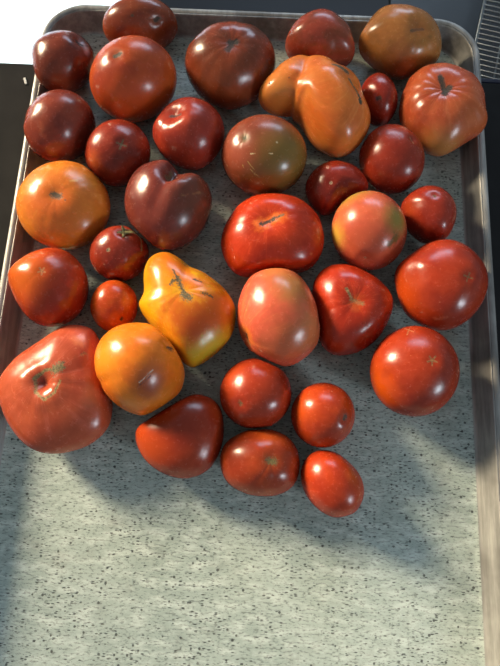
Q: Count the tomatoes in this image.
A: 35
